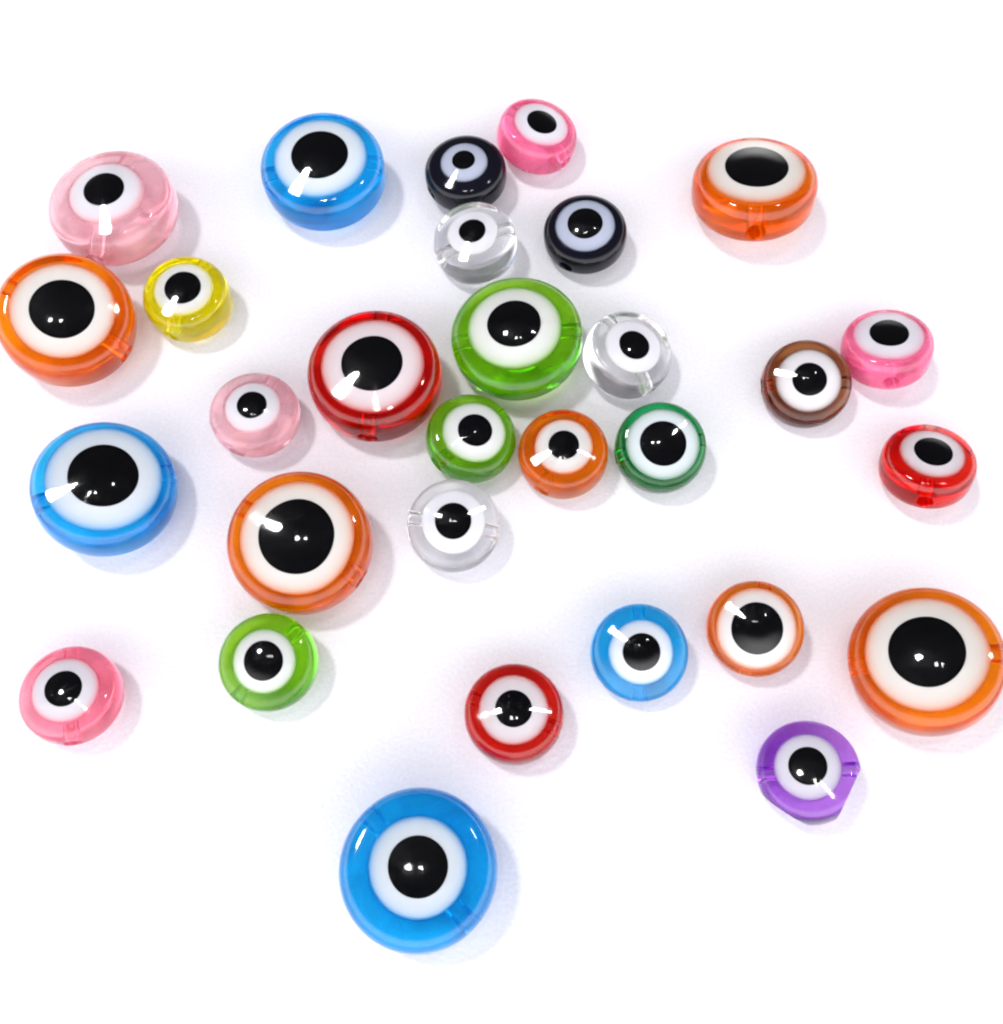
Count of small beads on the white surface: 20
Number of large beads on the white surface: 10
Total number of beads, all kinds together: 30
